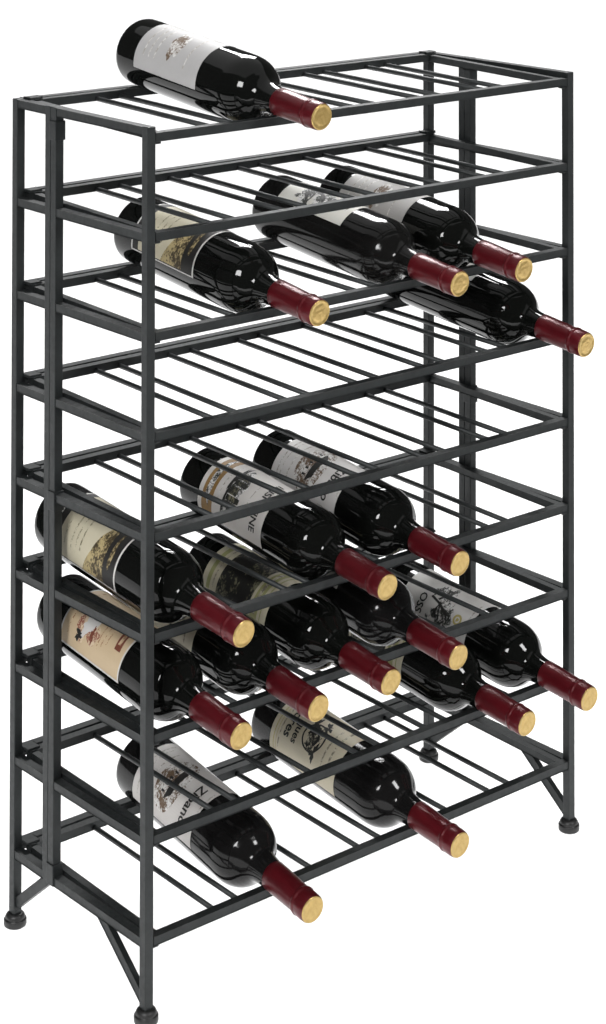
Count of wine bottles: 16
